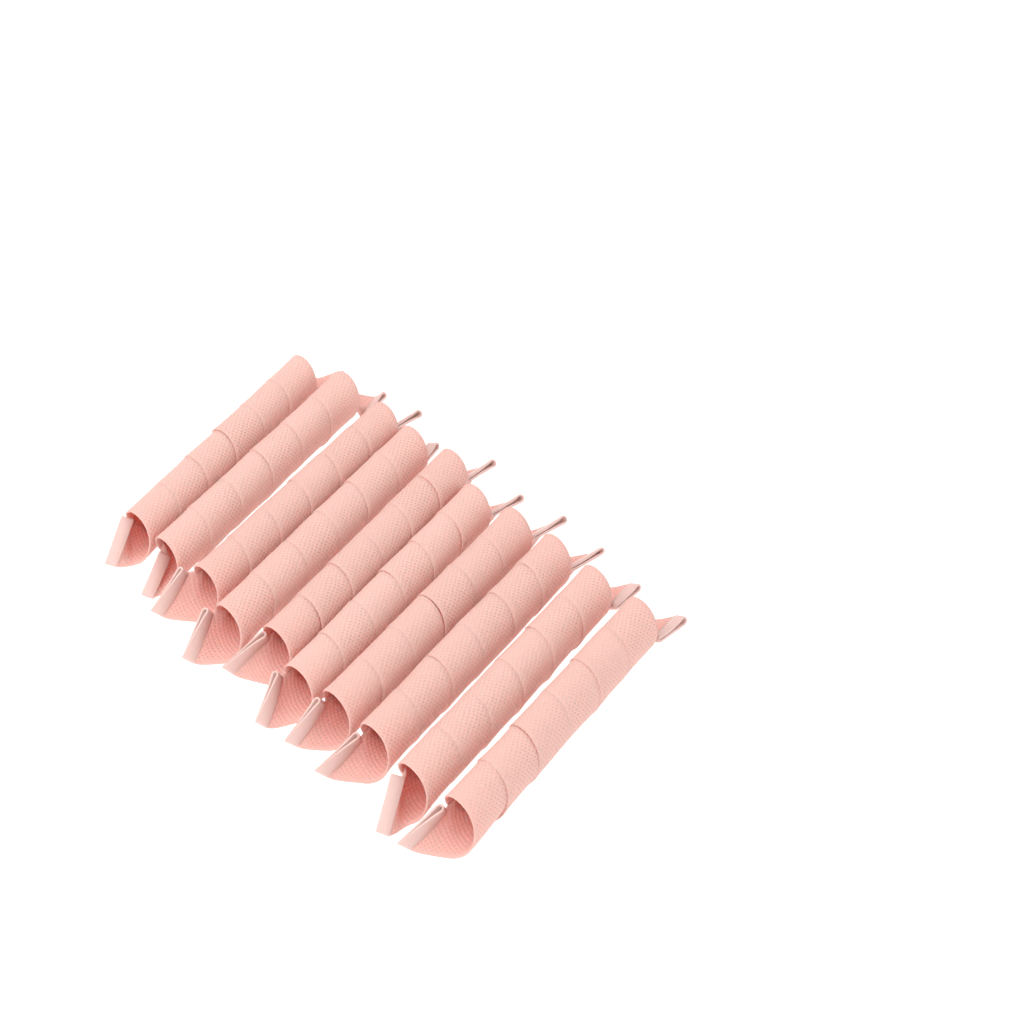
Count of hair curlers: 10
